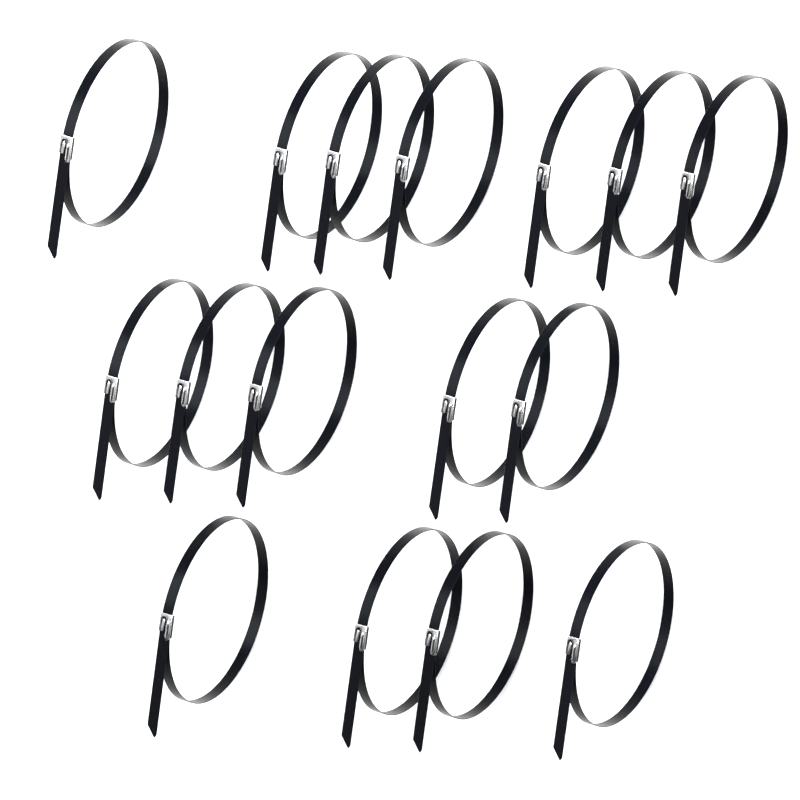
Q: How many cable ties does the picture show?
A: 16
